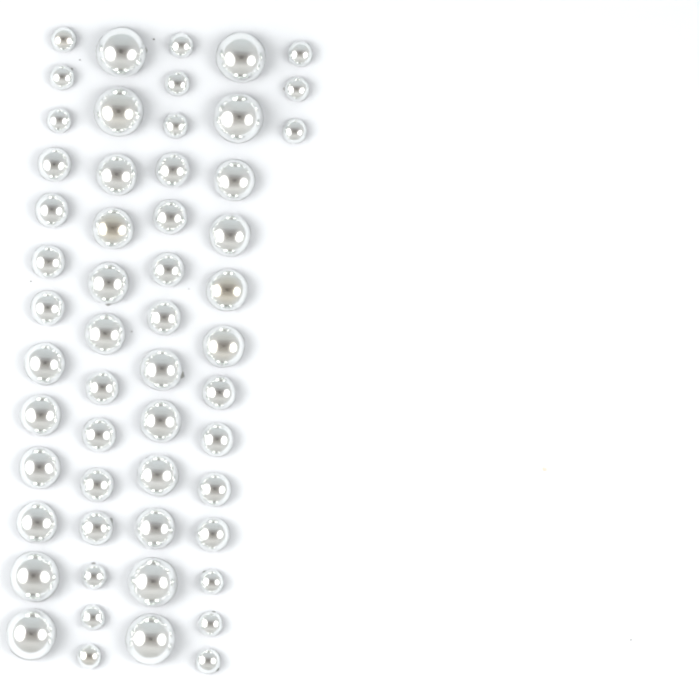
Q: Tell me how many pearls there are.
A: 55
